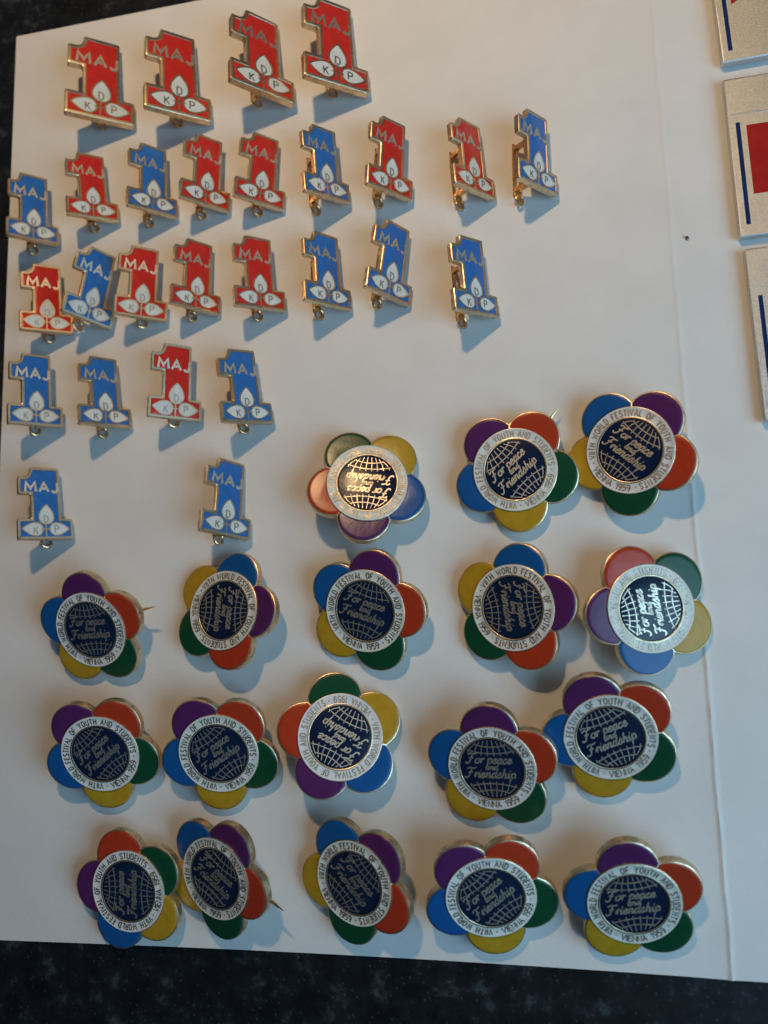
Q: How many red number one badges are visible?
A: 14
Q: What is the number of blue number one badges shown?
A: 13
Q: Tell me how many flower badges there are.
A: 18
